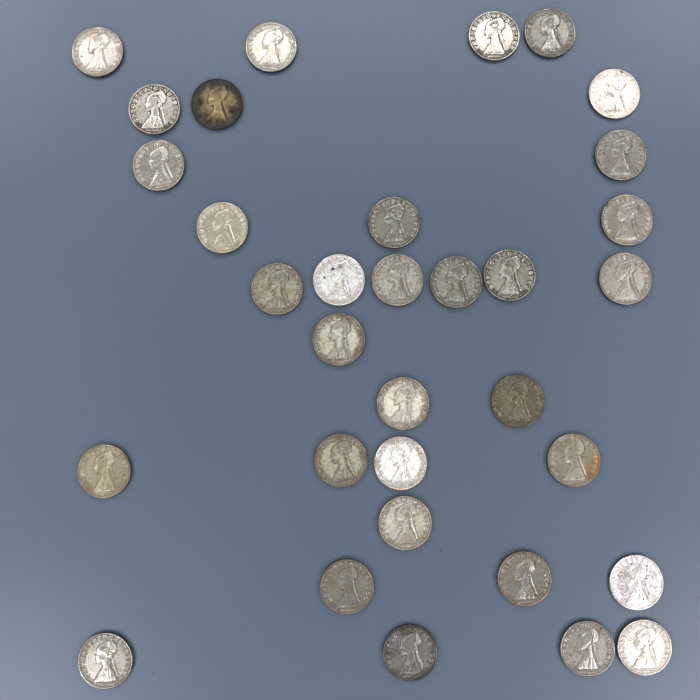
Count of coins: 33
